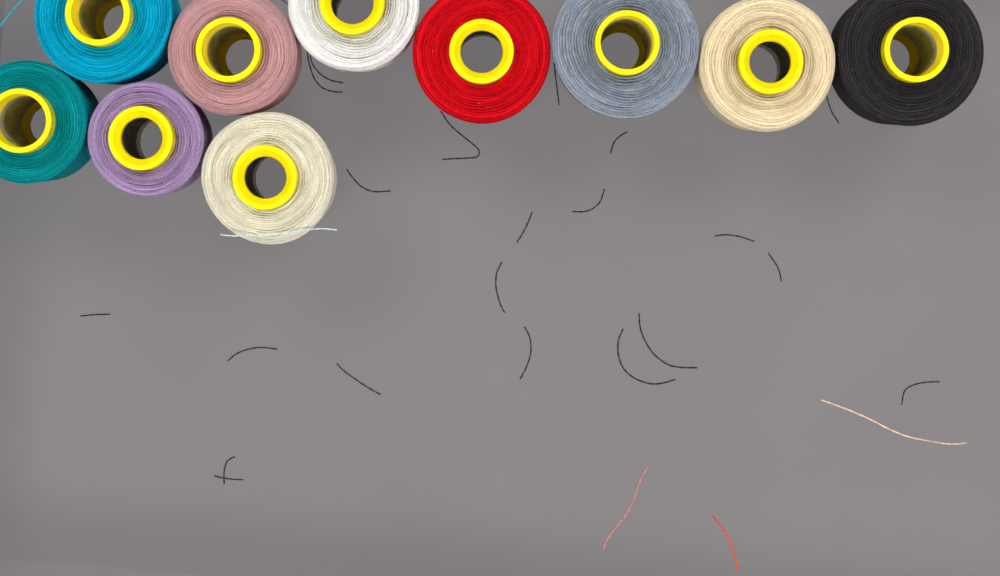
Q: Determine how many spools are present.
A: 10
